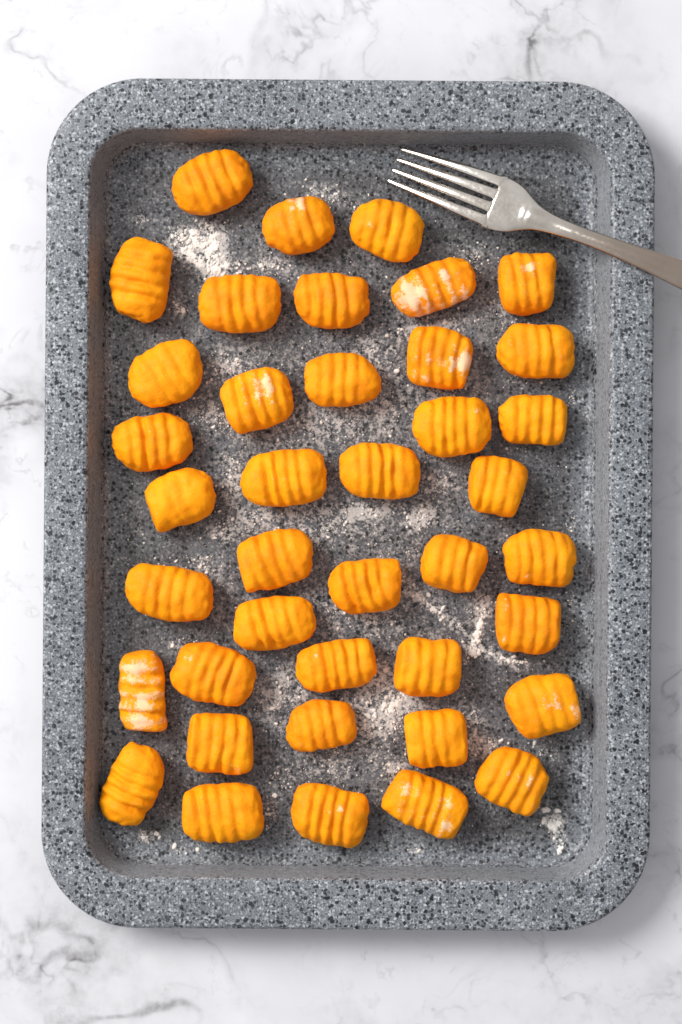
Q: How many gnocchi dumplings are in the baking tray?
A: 40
